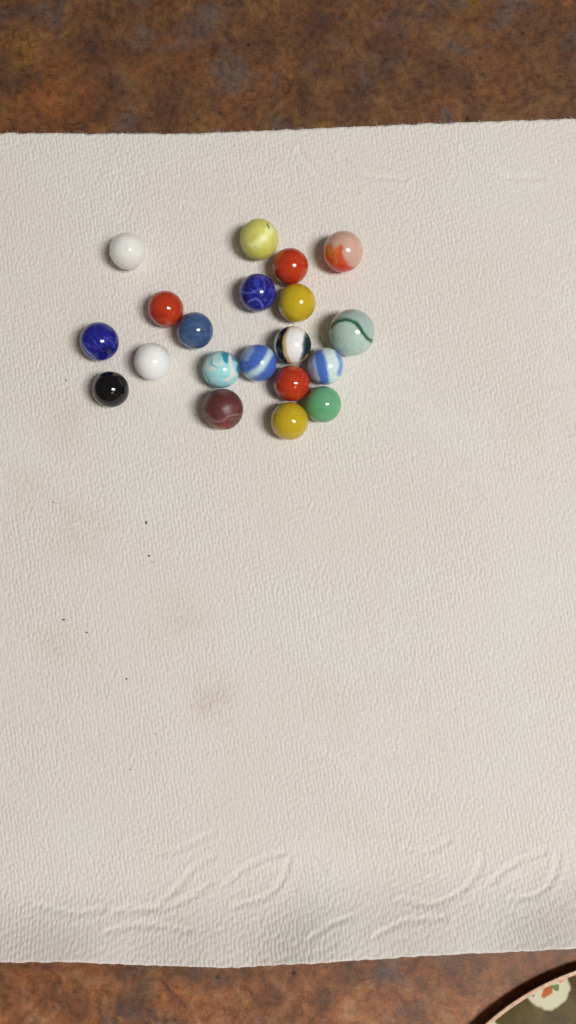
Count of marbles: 20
